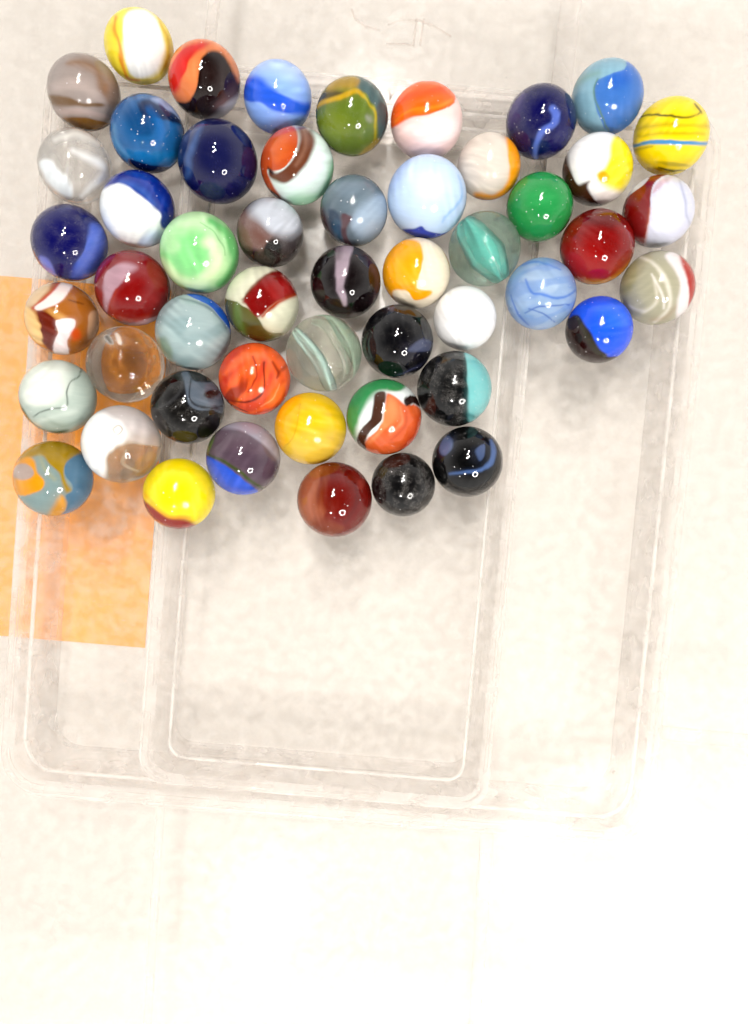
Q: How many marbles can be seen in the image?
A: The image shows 51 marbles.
